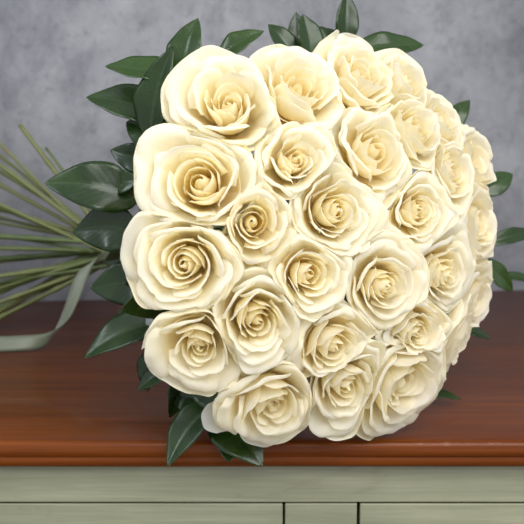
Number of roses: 28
